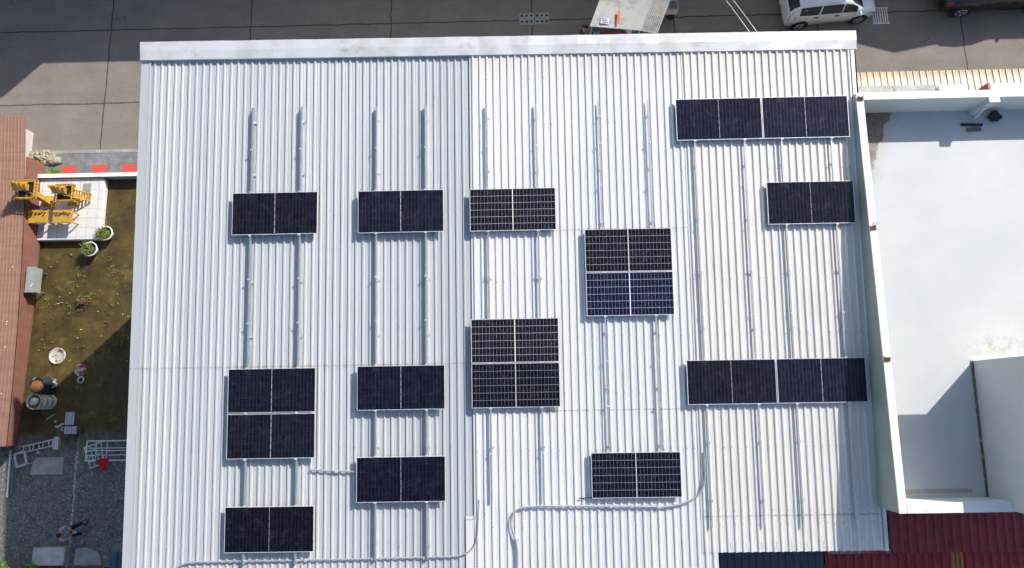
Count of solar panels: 18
